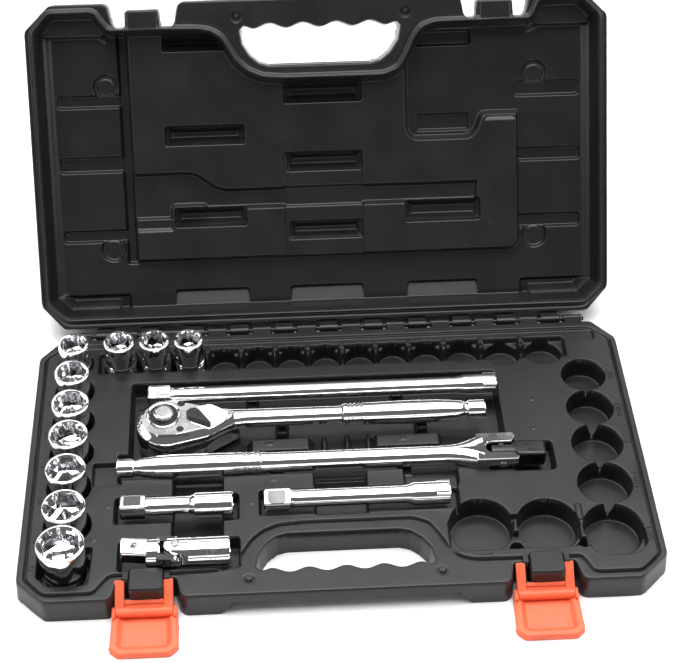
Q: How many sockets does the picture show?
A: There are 10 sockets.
